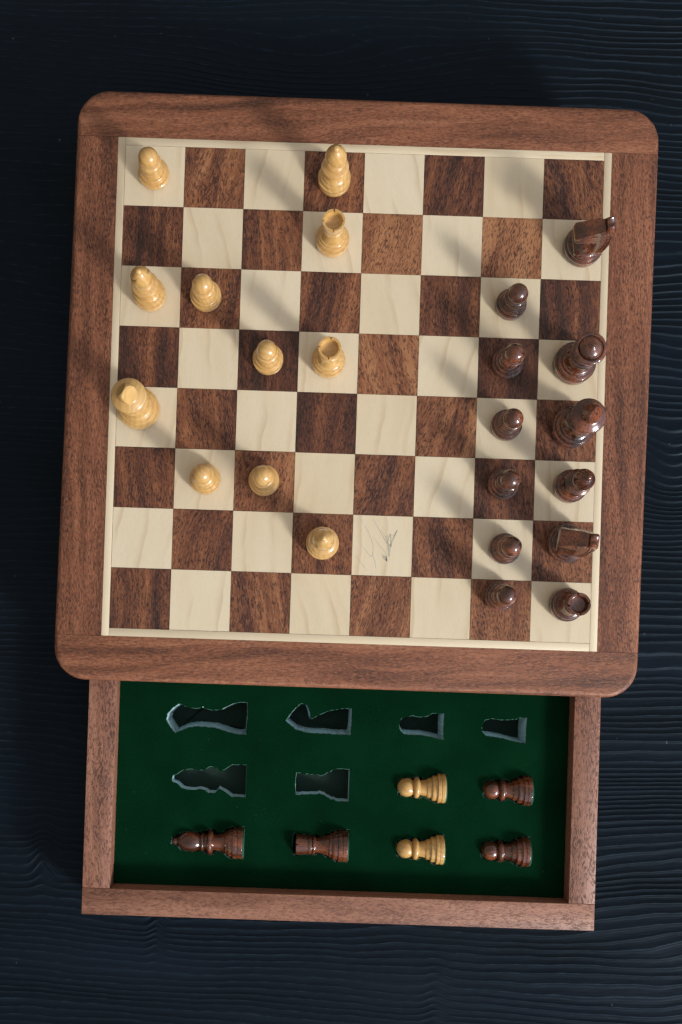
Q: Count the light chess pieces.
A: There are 13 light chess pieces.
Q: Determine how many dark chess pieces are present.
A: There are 16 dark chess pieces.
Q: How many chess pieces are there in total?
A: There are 29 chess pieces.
